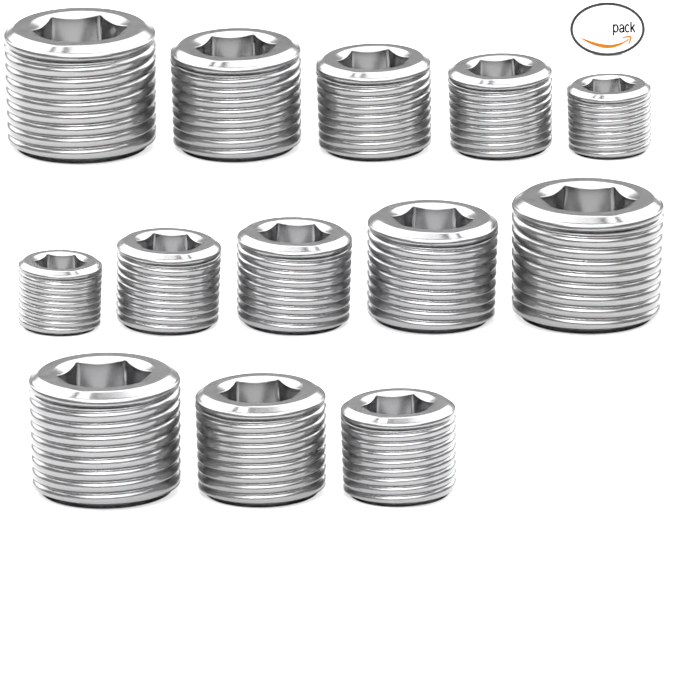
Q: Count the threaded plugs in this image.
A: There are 13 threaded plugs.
